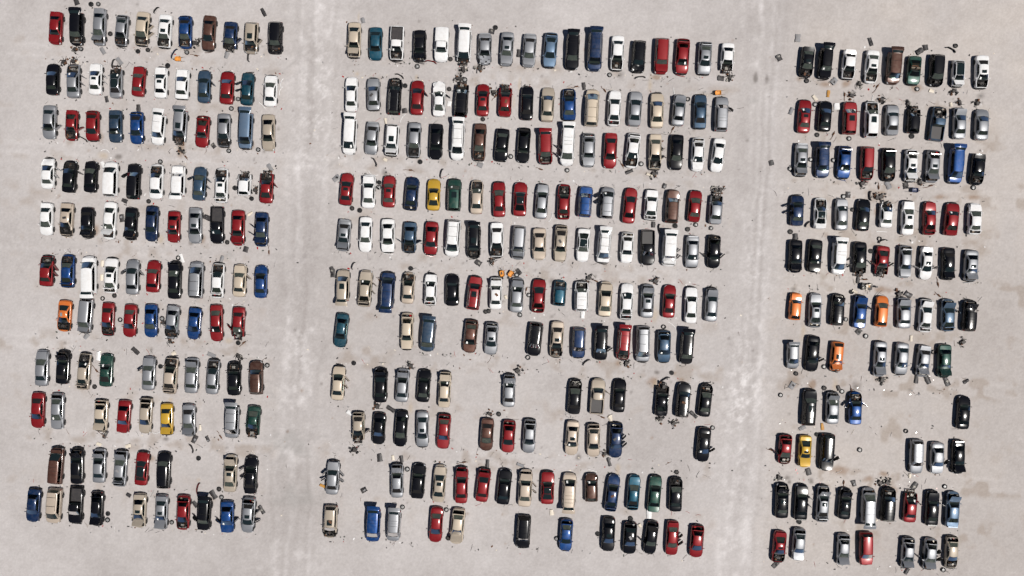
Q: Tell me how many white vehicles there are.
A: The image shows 60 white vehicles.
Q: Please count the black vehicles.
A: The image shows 76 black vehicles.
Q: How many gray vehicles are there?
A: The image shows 75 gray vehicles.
